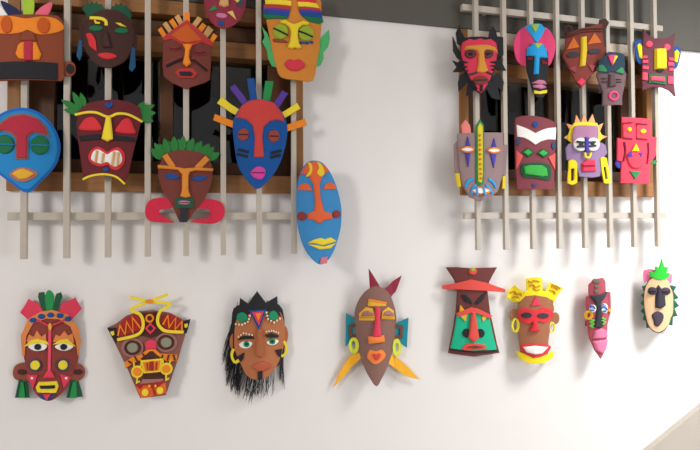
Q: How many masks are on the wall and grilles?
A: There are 27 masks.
